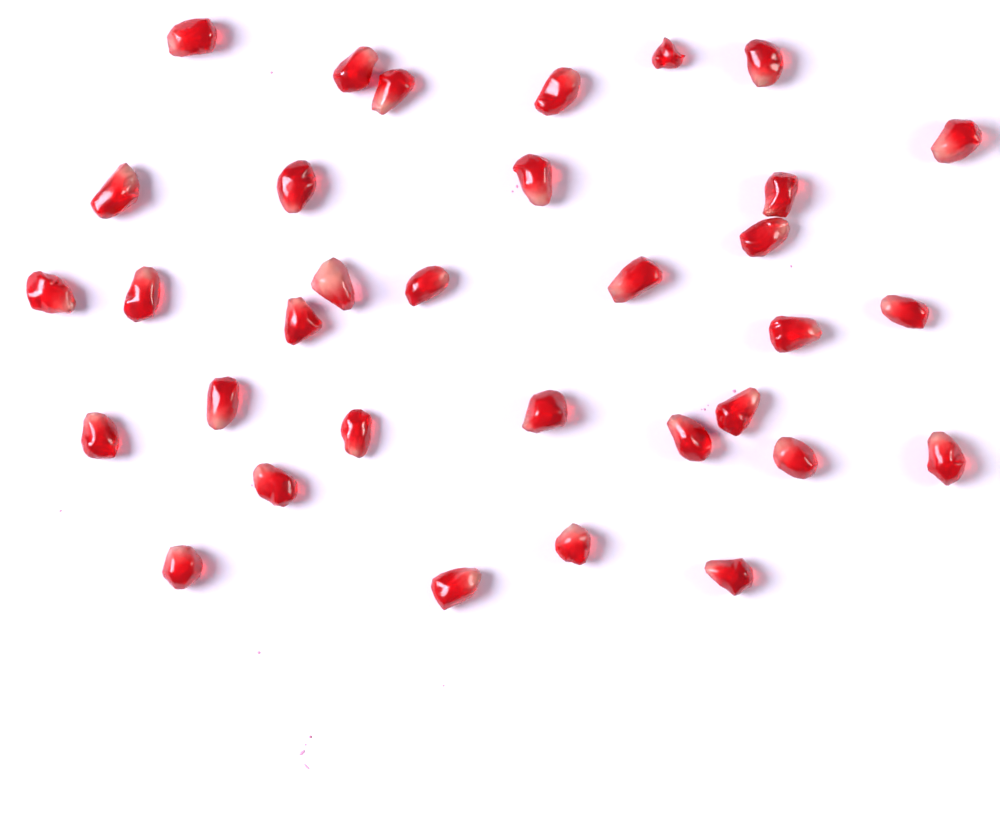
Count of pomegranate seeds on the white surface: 33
